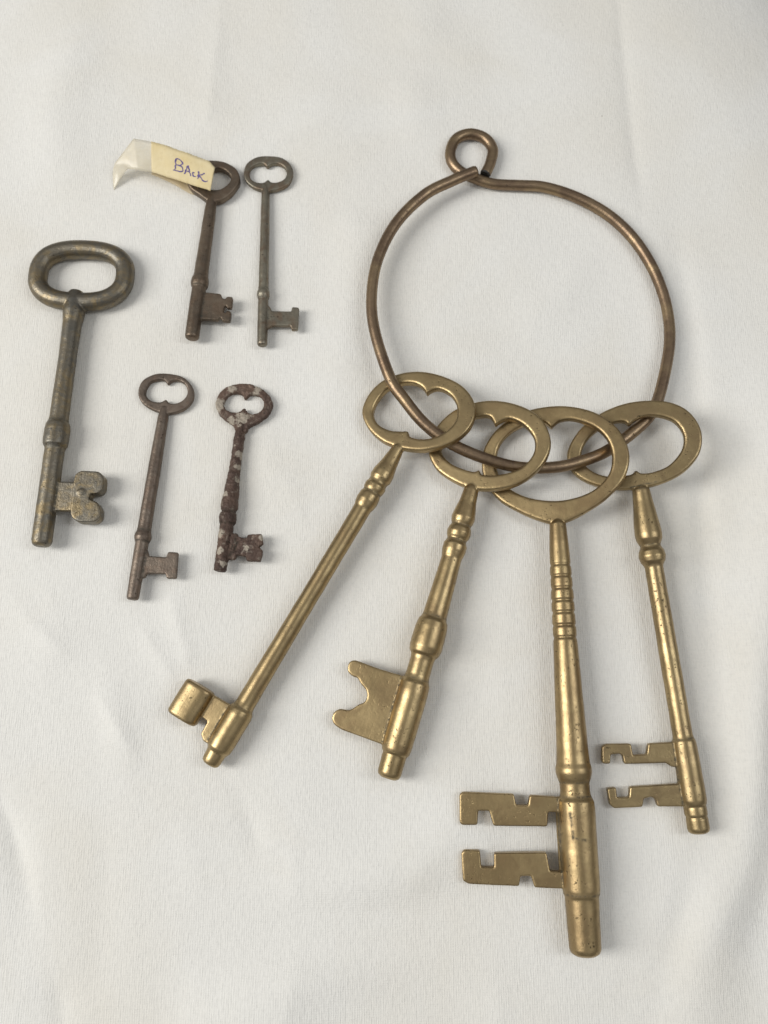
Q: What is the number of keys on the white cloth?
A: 9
